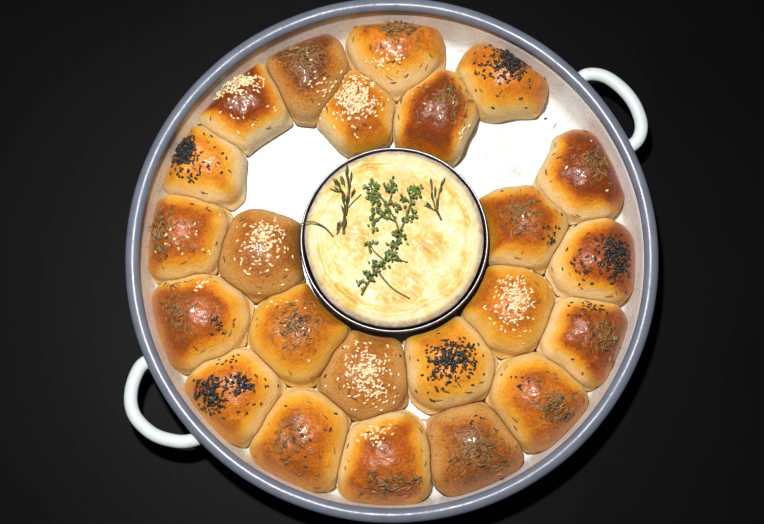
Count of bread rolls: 23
